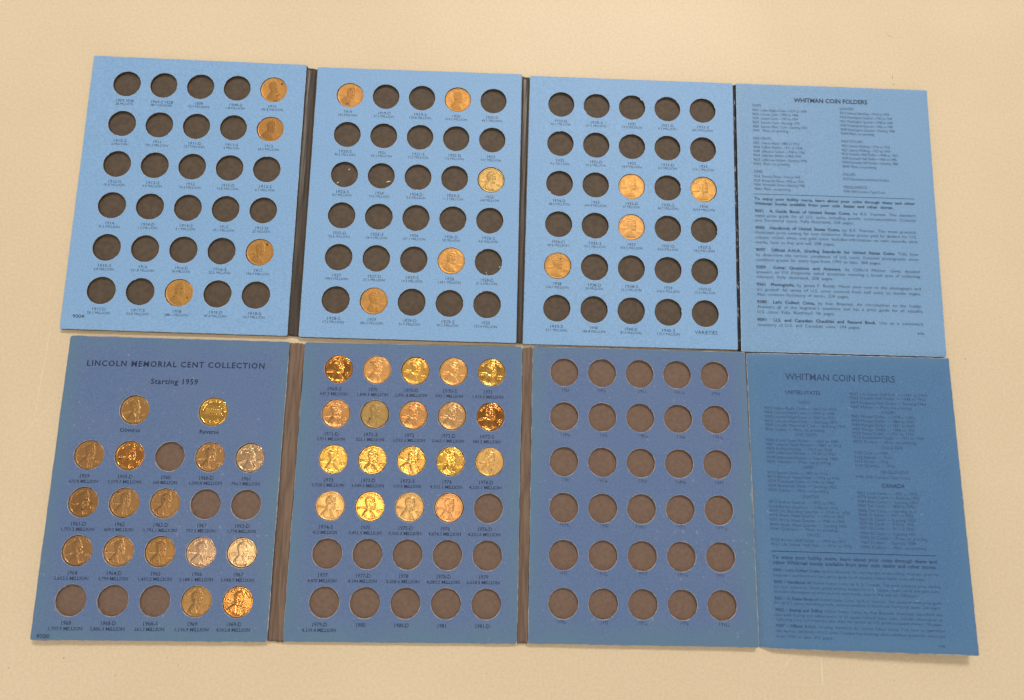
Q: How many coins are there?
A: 48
